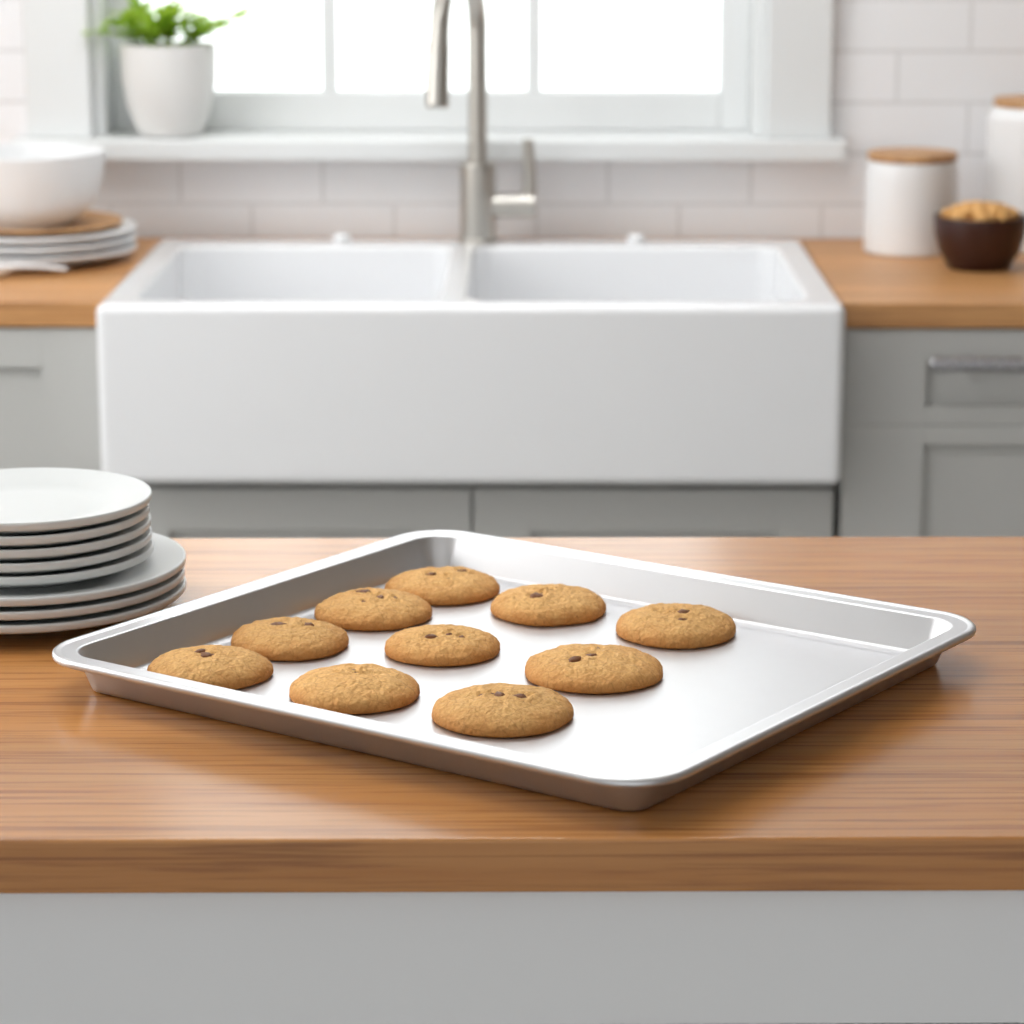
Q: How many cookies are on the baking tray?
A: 10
